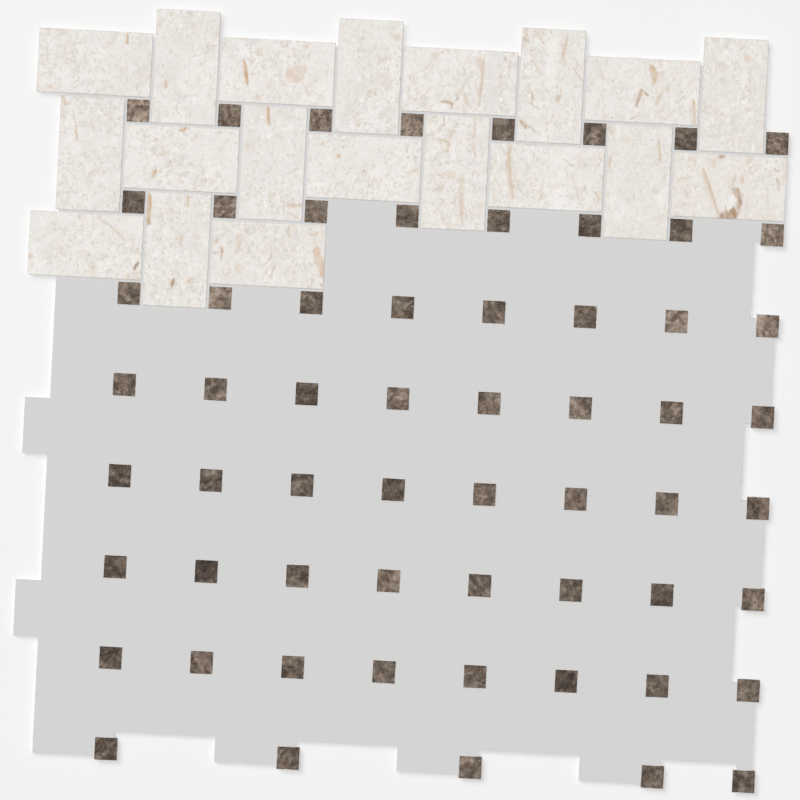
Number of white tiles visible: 19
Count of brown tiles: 61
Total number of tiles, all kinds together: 80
